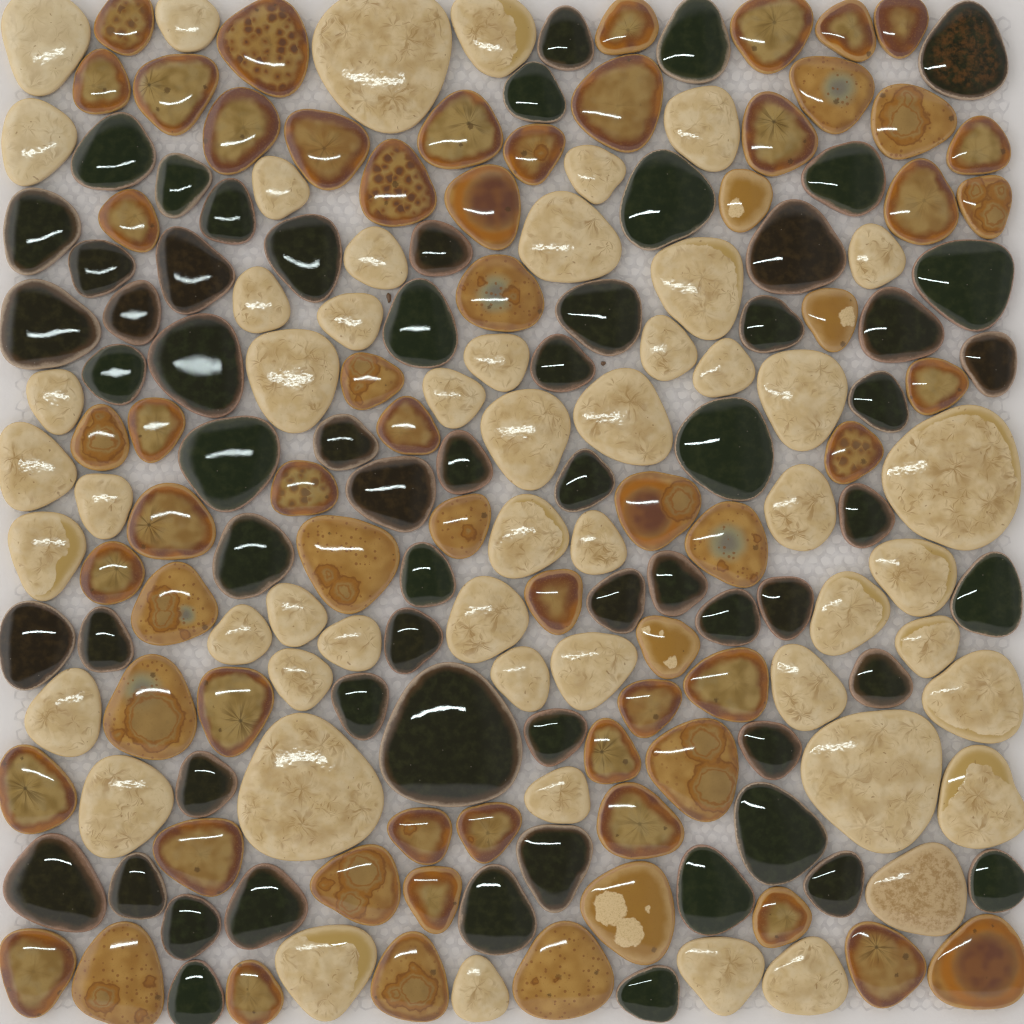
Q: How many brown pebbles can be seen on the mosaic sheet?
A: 63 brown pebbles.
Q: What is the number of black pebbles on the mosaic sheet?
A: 62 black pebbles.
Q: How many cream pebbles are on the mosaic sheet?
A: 53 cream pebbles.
